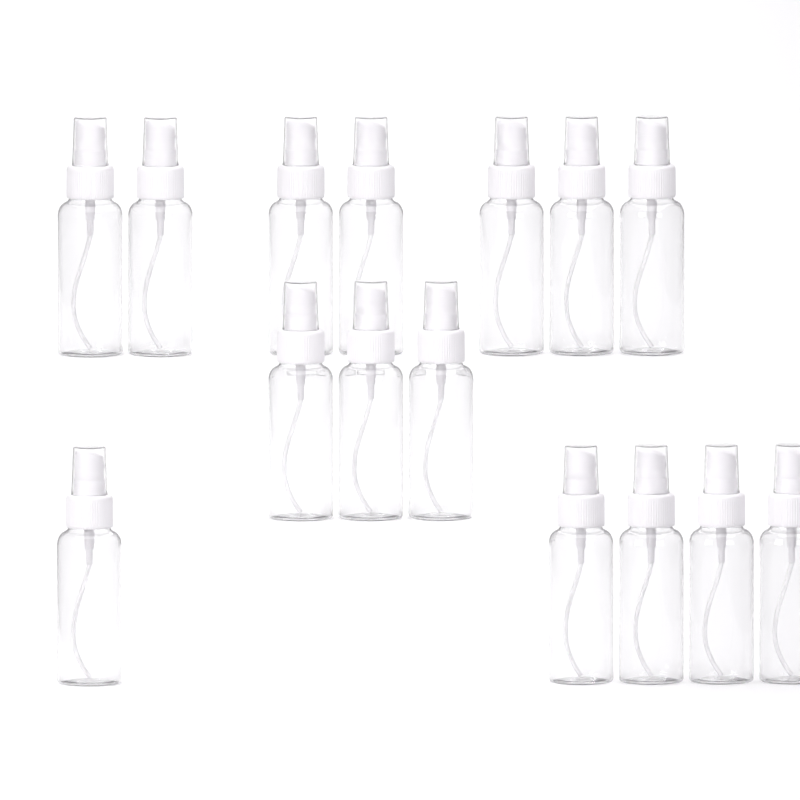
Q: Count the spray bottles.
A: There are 15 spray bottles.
